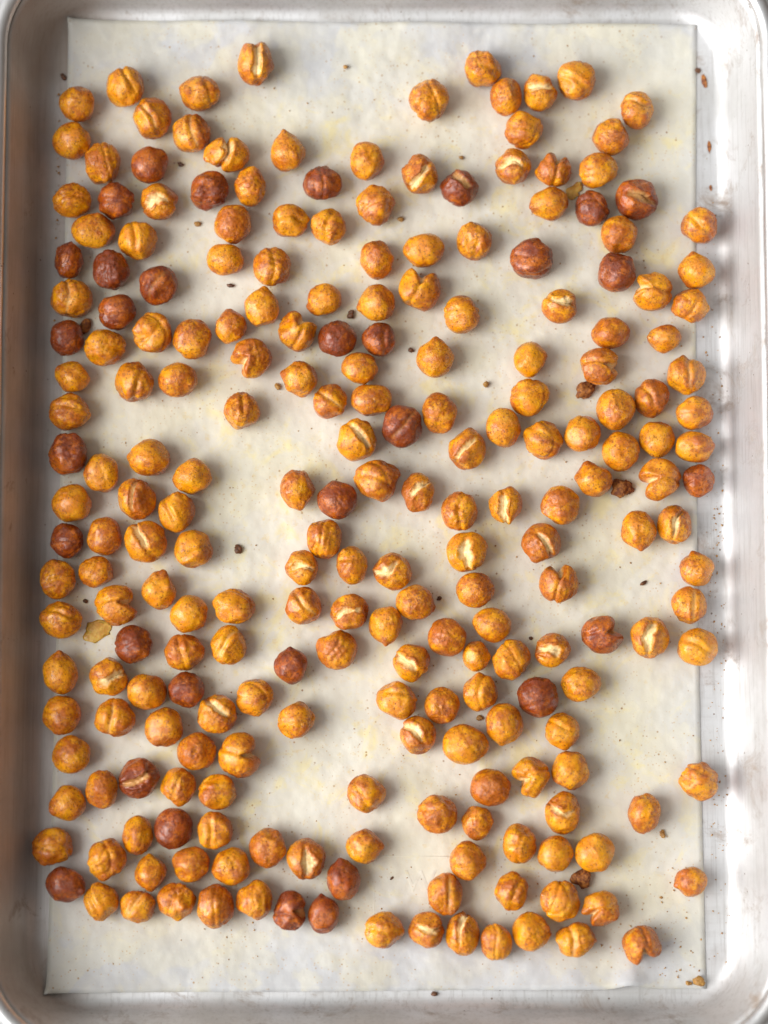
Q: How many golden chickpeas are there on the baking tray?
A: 199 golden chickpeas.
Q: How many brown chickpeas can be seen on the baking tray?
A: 32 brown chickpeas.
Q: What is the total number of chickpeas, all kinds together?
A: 231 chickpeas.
